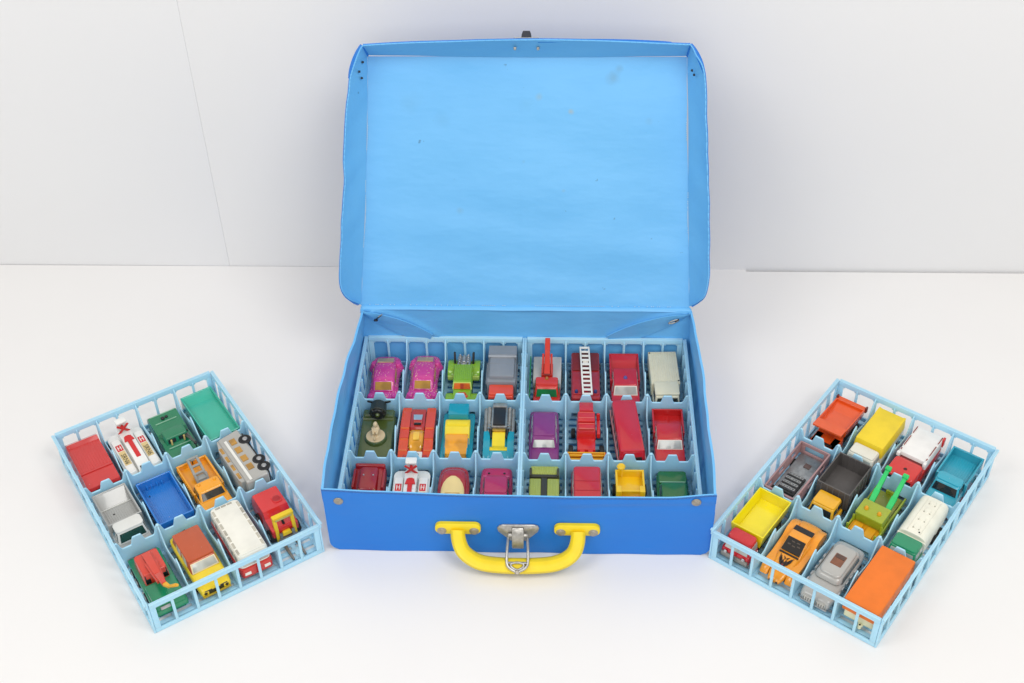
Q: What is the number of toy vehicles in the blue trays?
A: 48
